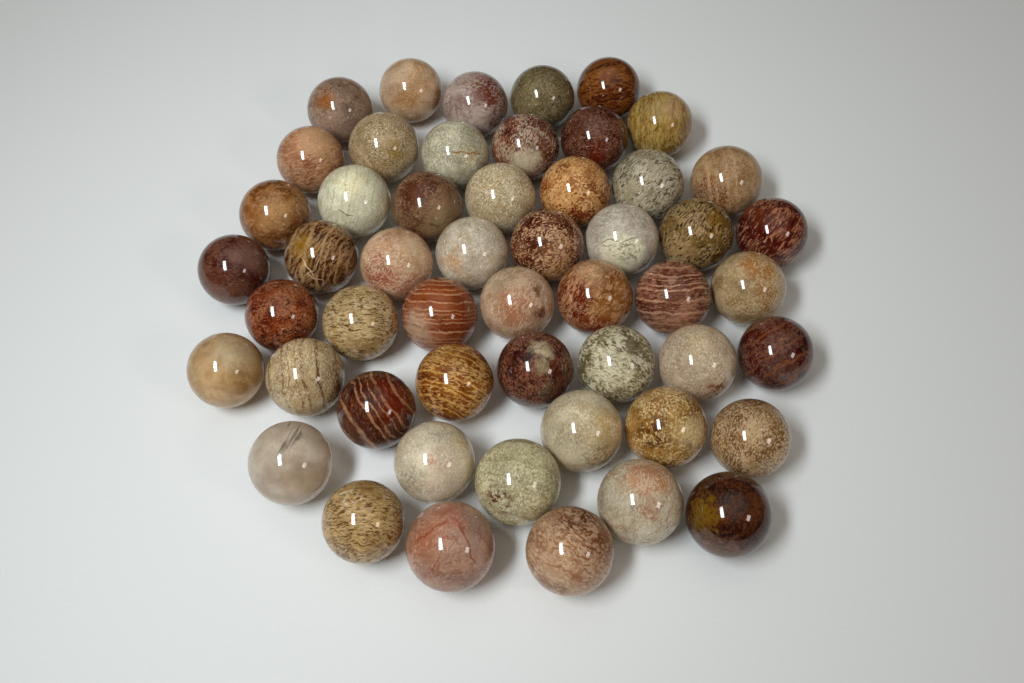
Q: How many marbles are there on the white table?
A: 52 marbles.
